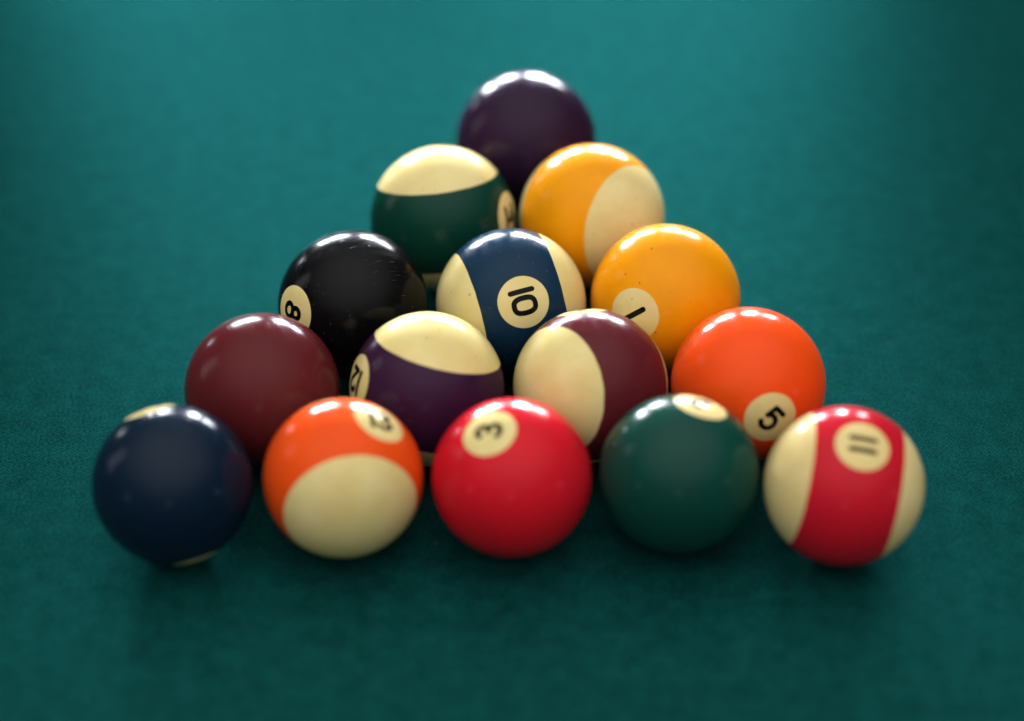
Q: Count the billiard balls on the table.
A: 15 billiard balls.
